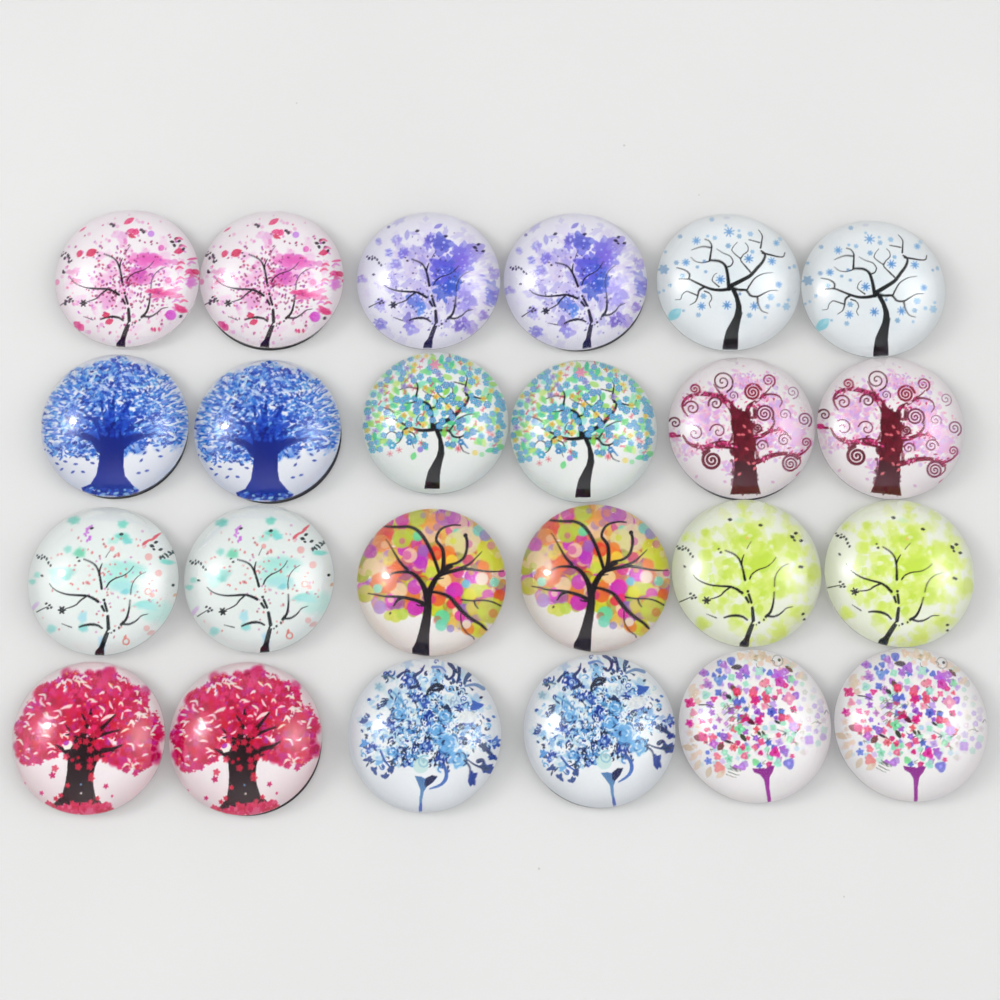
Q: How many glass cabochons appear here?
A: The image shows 24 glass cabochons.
